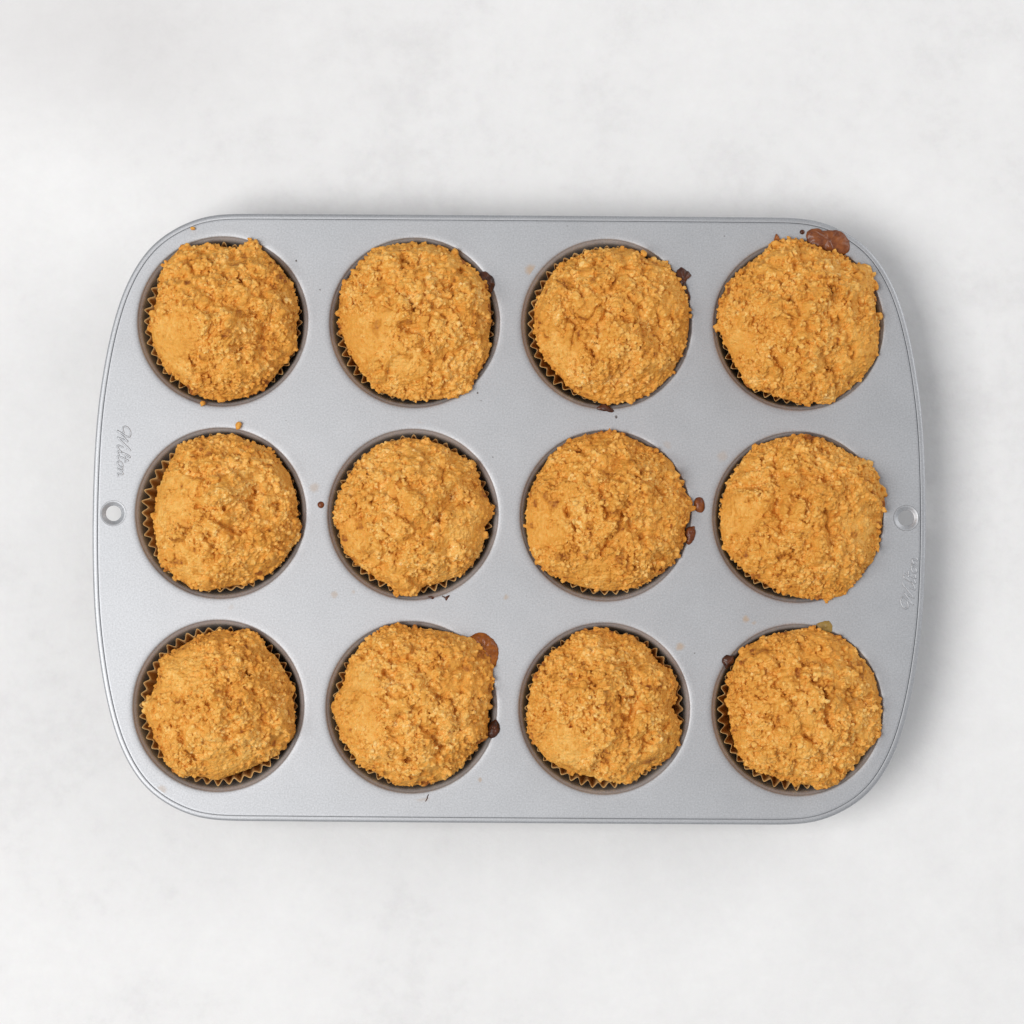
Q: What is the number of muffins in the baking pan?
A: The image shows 12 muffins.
